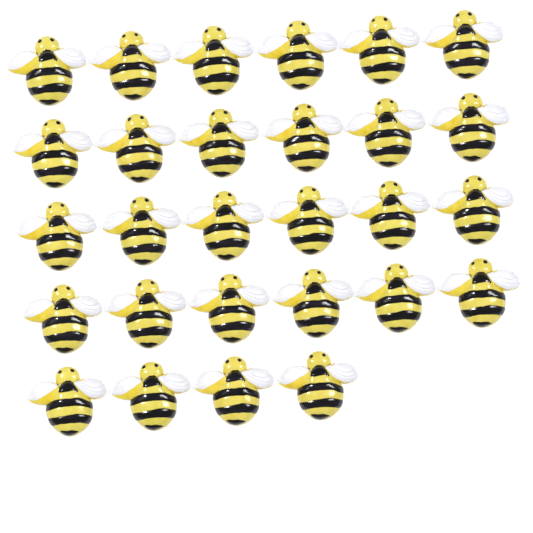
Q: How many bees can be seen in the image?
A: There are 28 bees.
